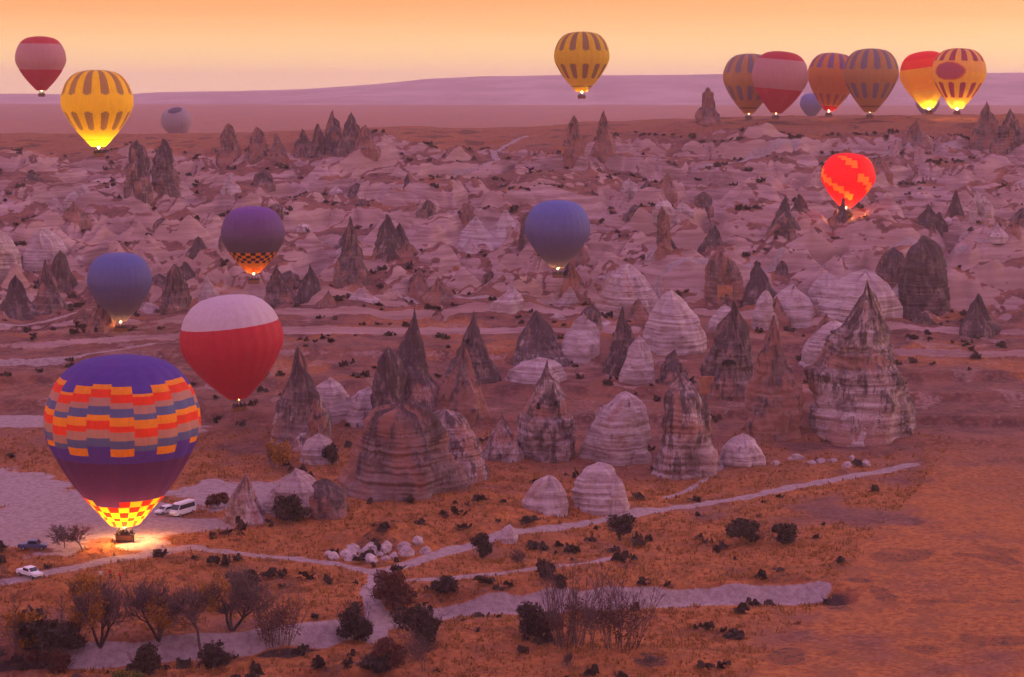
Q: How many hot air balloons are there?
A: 18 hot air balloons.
